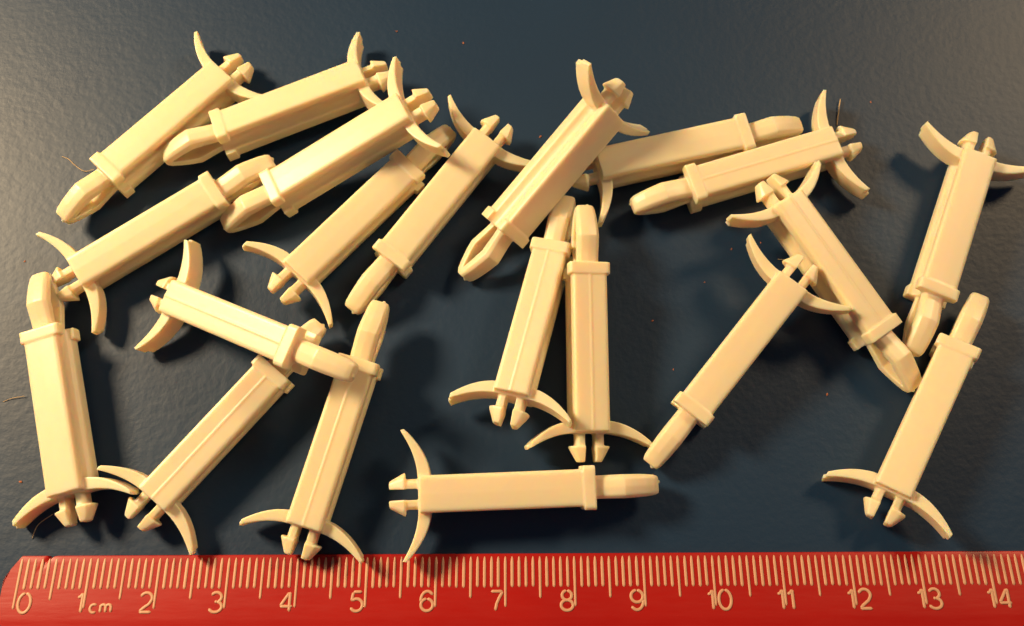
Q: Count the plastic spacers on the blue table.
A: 20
